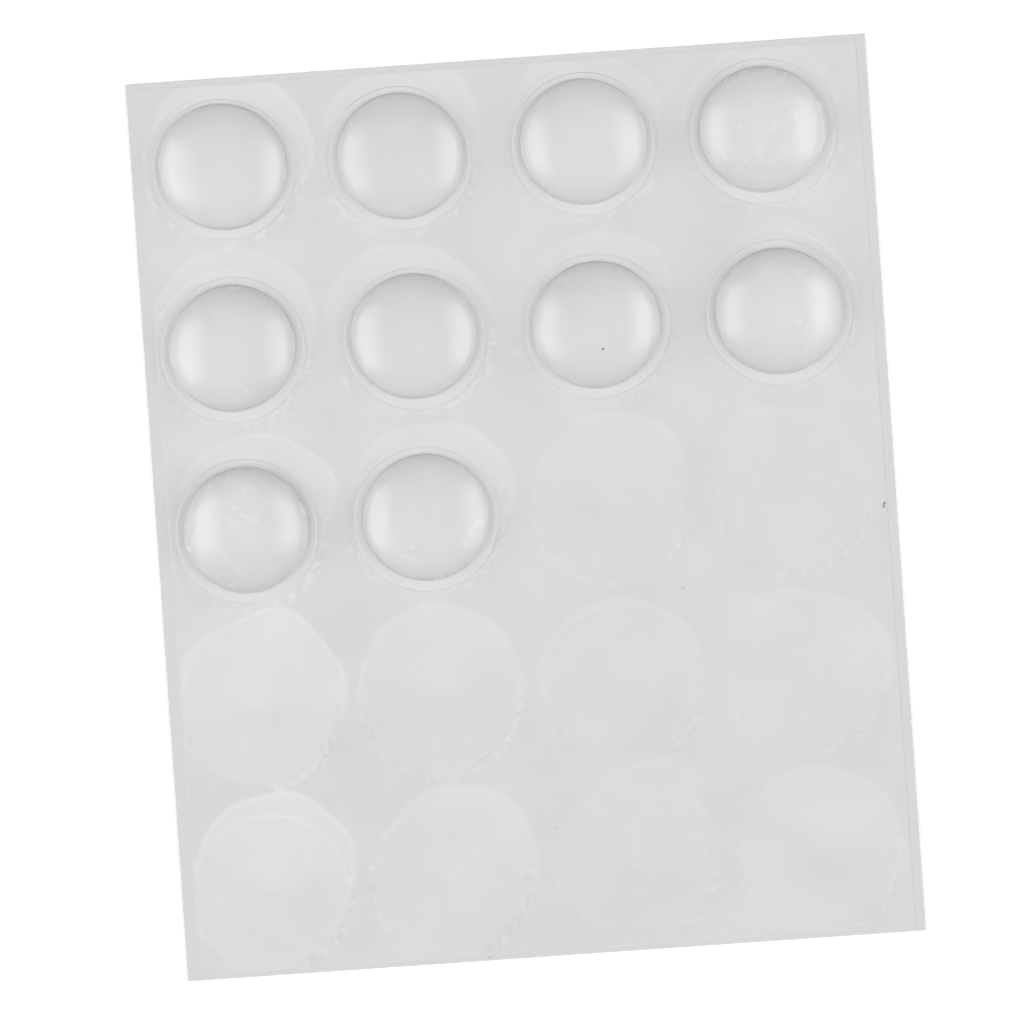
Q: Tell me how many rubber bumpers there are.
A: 10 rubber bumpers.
